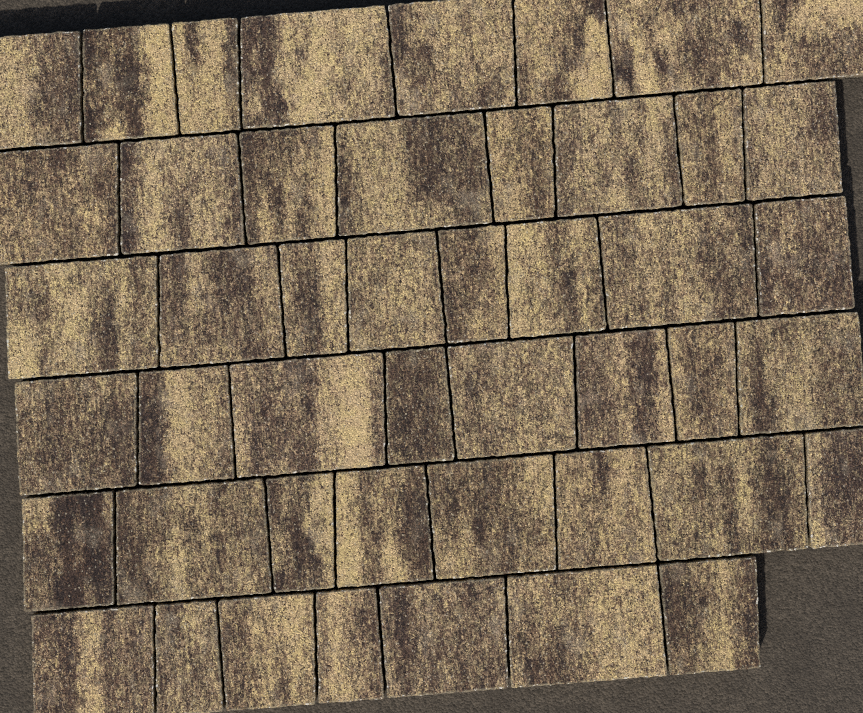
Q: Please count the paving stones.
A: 47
